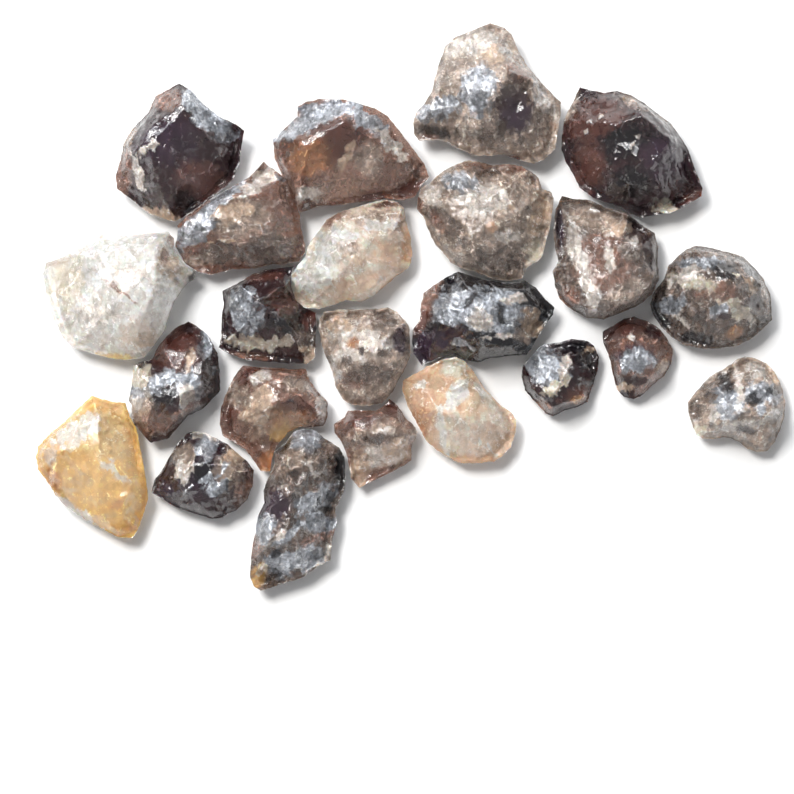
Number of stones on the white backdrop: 23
